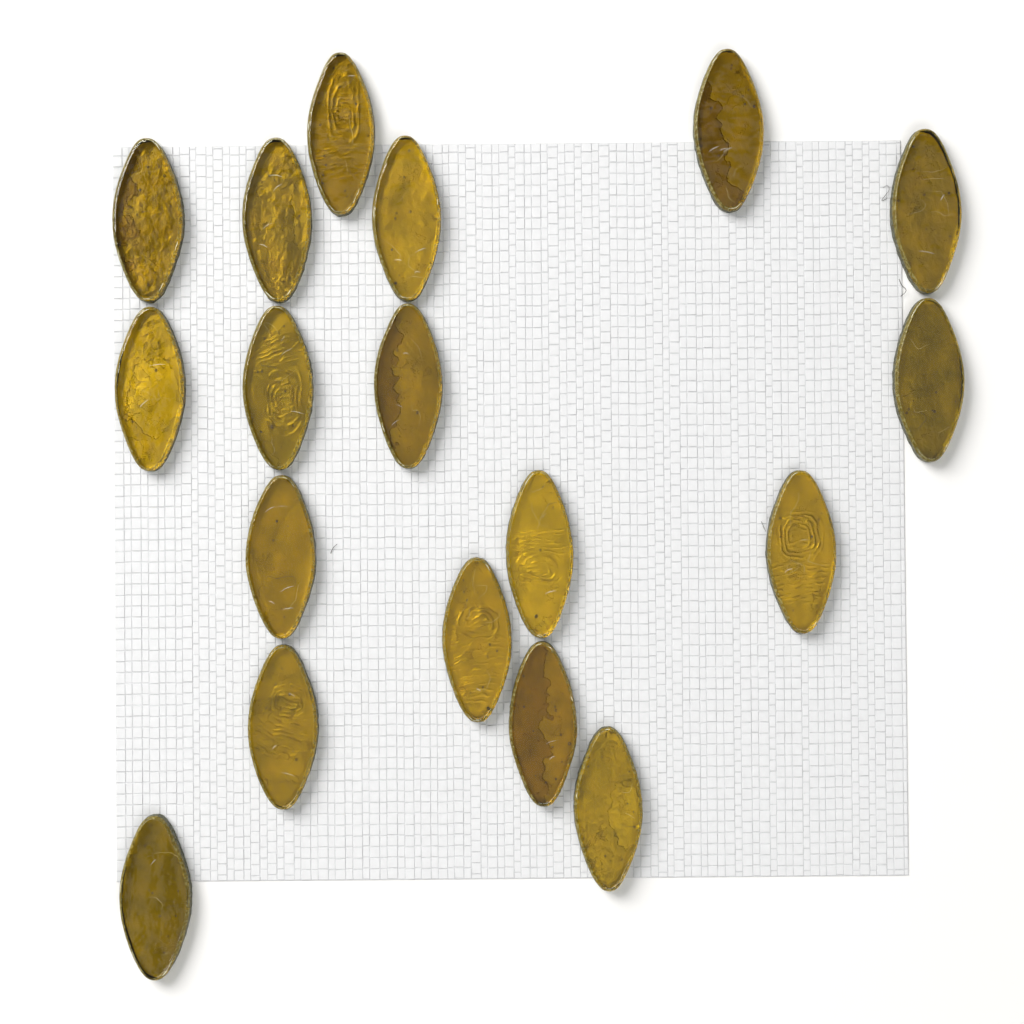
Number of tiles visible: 18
